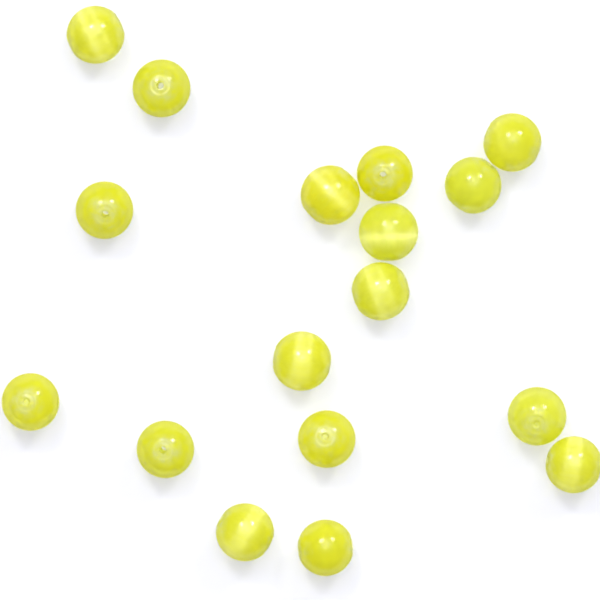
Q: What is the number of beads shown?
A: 17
